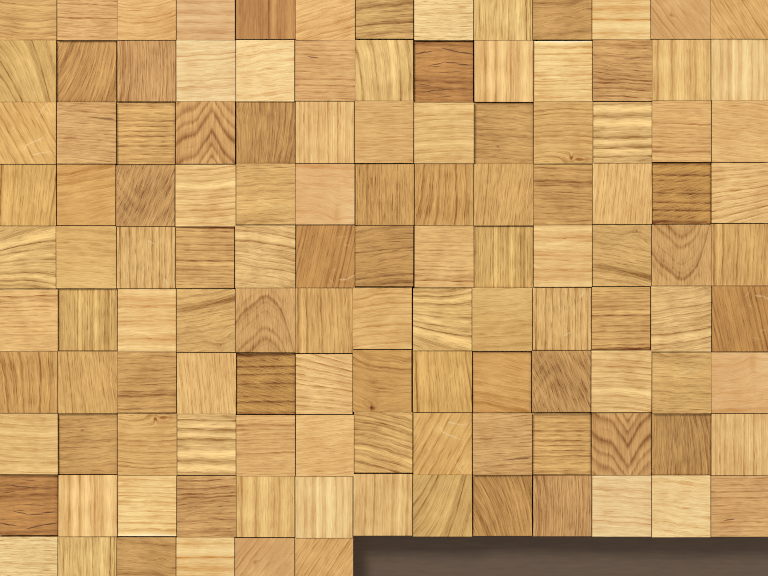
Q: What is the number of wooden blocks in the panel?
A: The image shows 123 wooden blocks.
